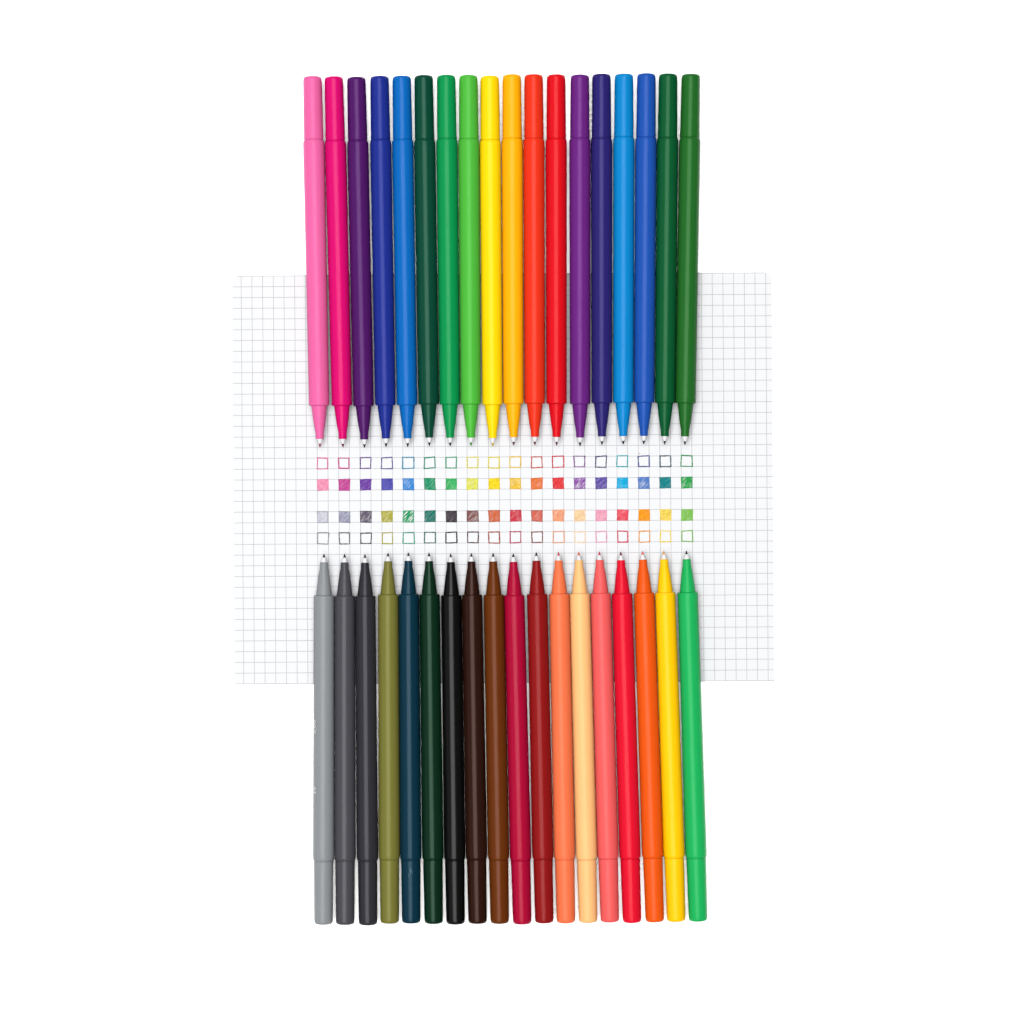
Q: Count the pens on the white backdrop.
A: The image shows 36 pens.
